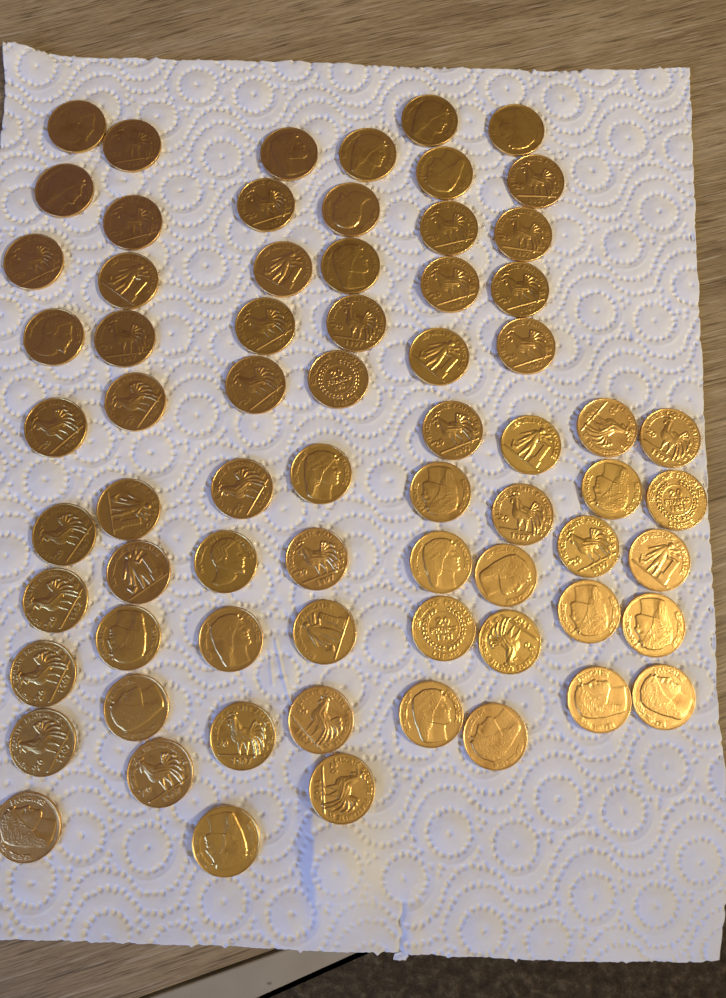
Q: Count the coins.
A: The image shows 70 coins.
